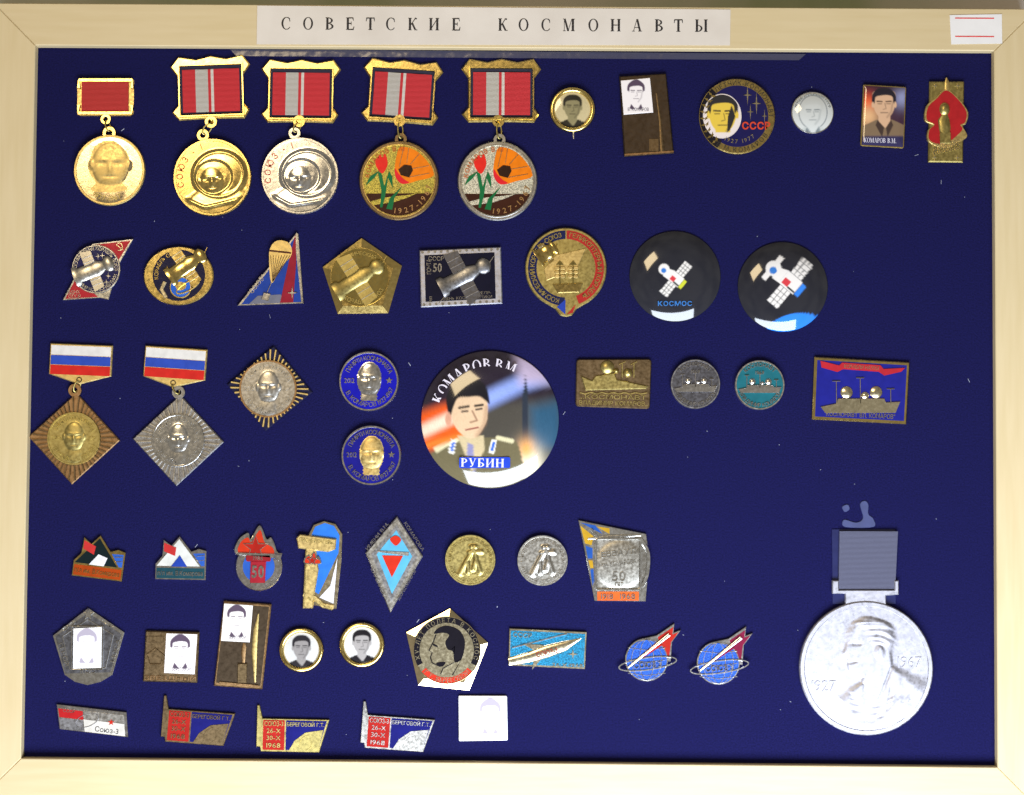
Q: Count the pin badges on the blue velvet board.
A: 44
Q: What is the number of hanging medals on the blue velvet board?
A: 8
